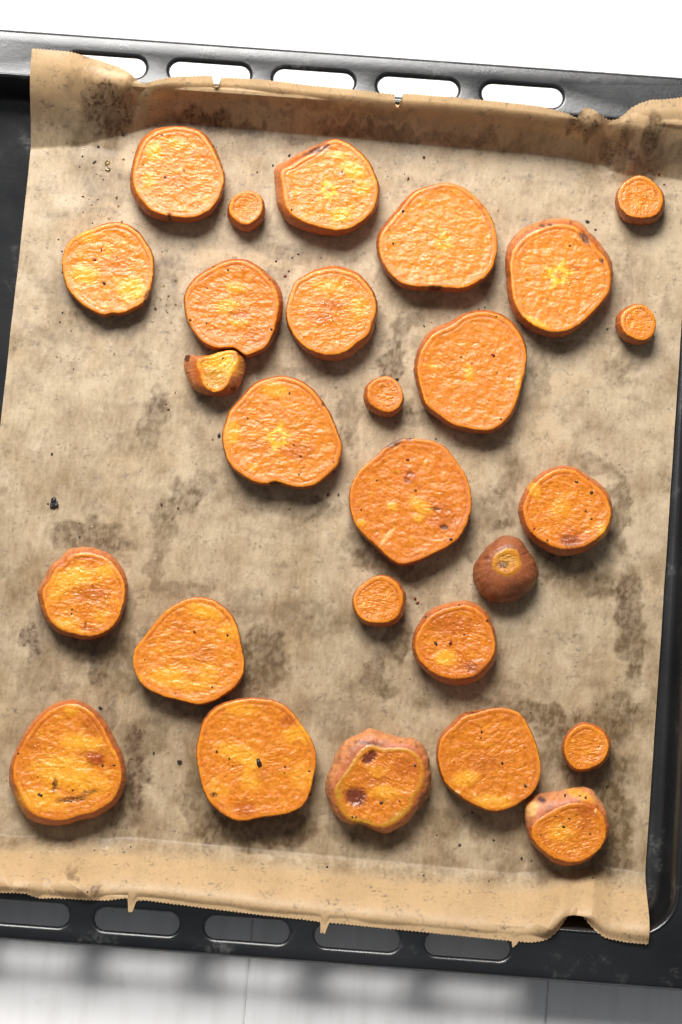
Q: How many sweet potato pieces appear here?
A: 27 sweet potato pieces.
